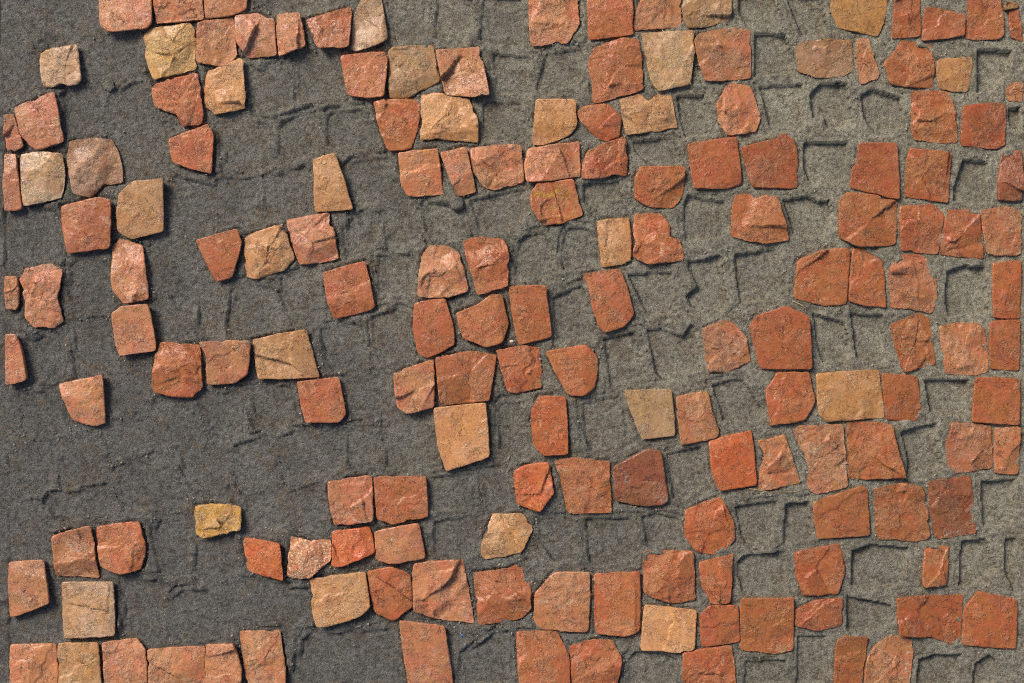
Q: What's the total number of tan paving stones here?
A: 30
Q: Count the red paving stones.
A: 133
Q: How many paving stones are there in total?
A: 163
